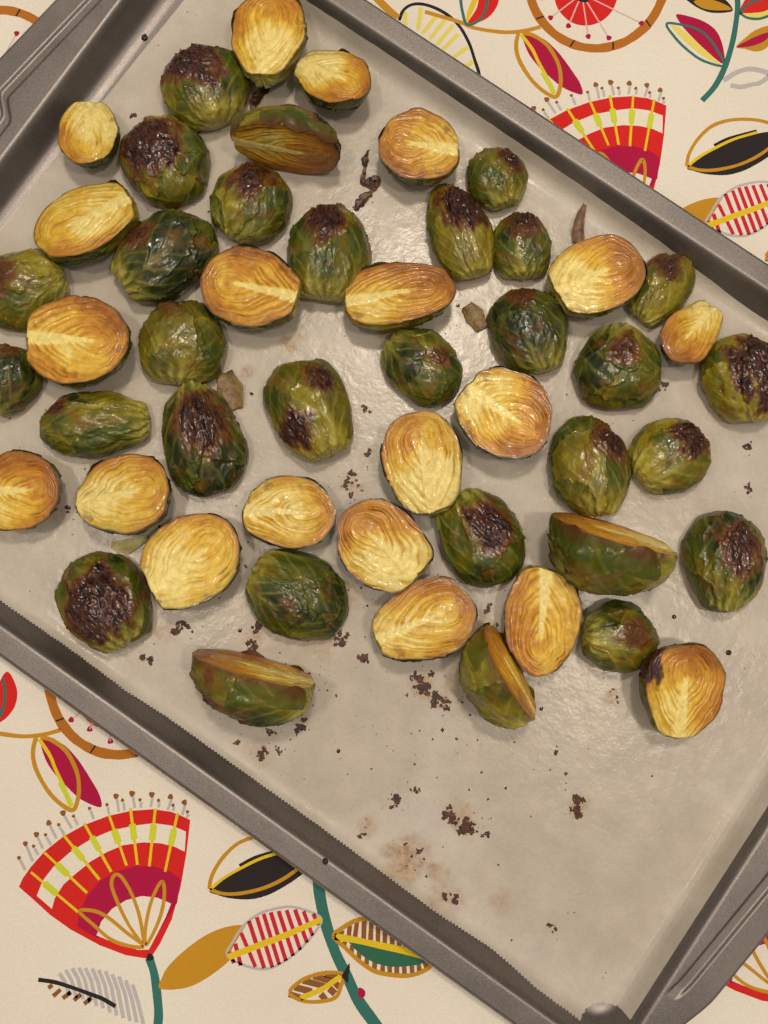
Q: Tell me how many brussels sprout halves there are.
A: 50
